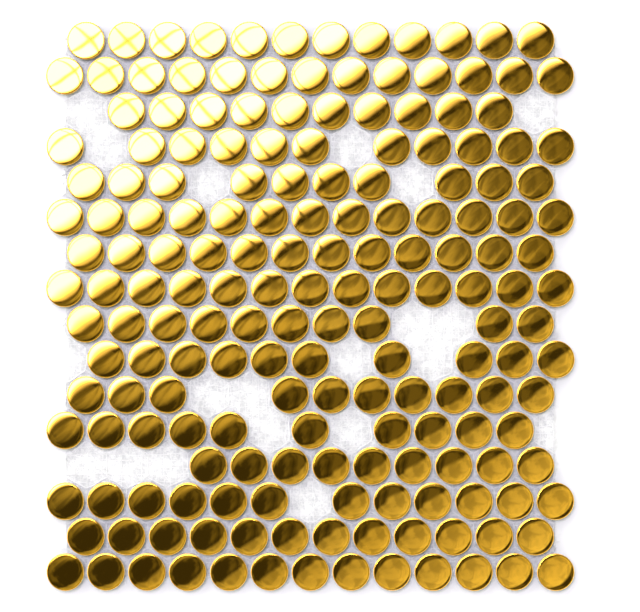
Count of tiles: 180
